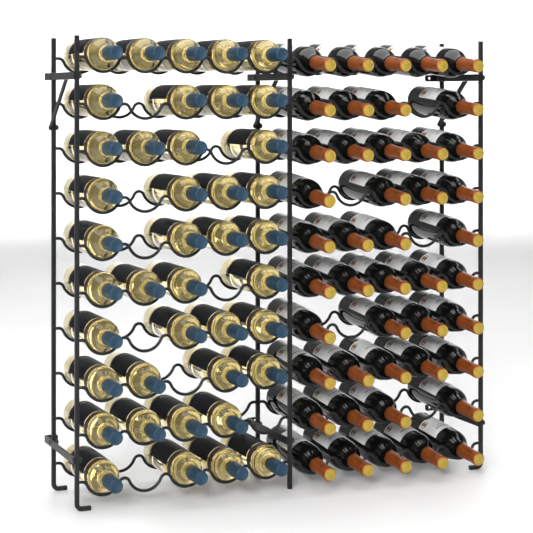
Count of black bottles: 45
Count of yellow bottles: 41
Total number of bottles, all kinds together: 86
